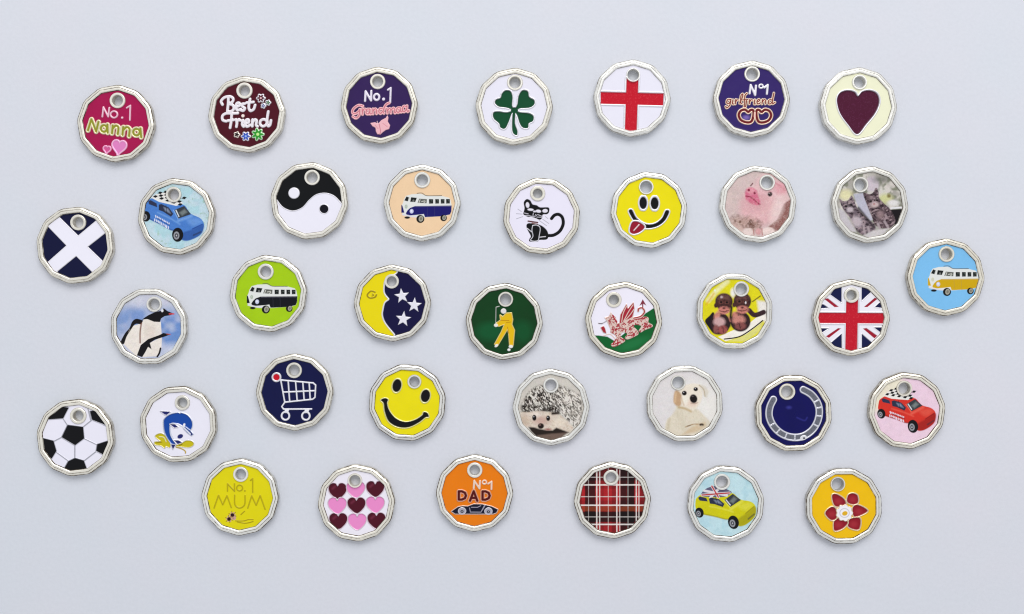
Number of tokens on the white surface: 37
